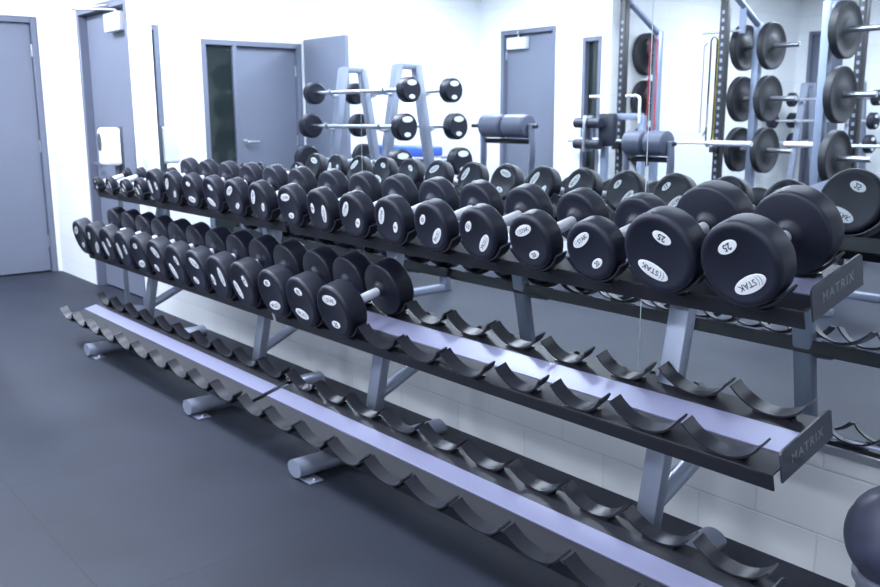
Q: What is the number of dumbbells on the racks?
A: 33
